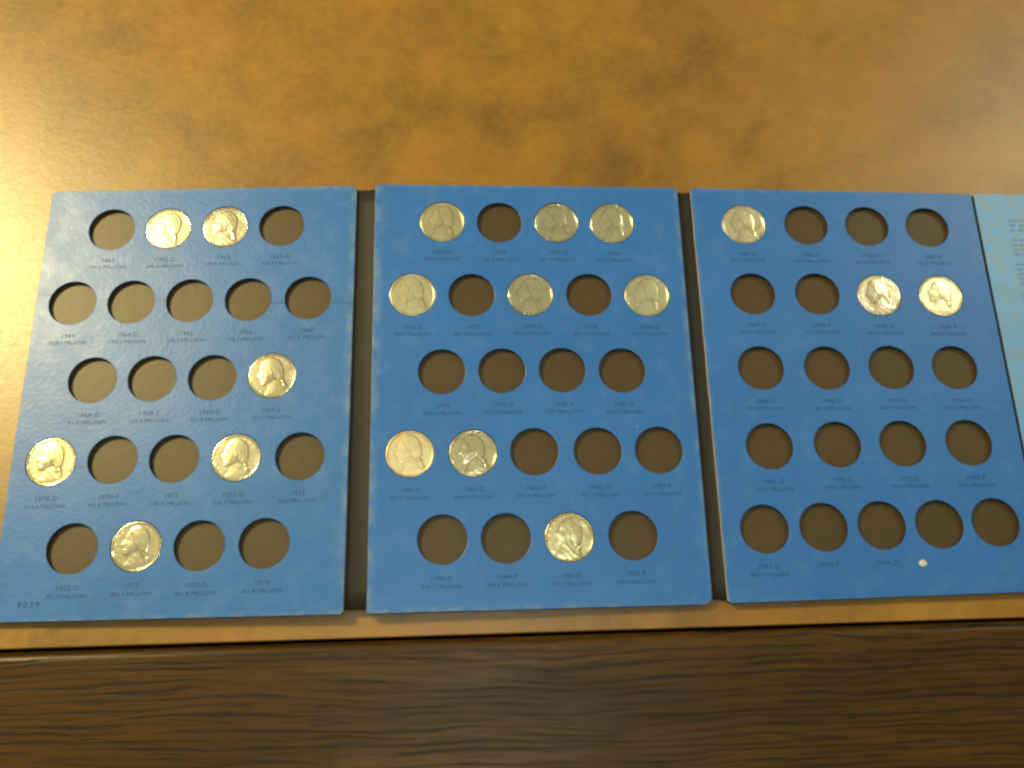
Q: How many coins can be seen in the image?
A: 18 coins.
